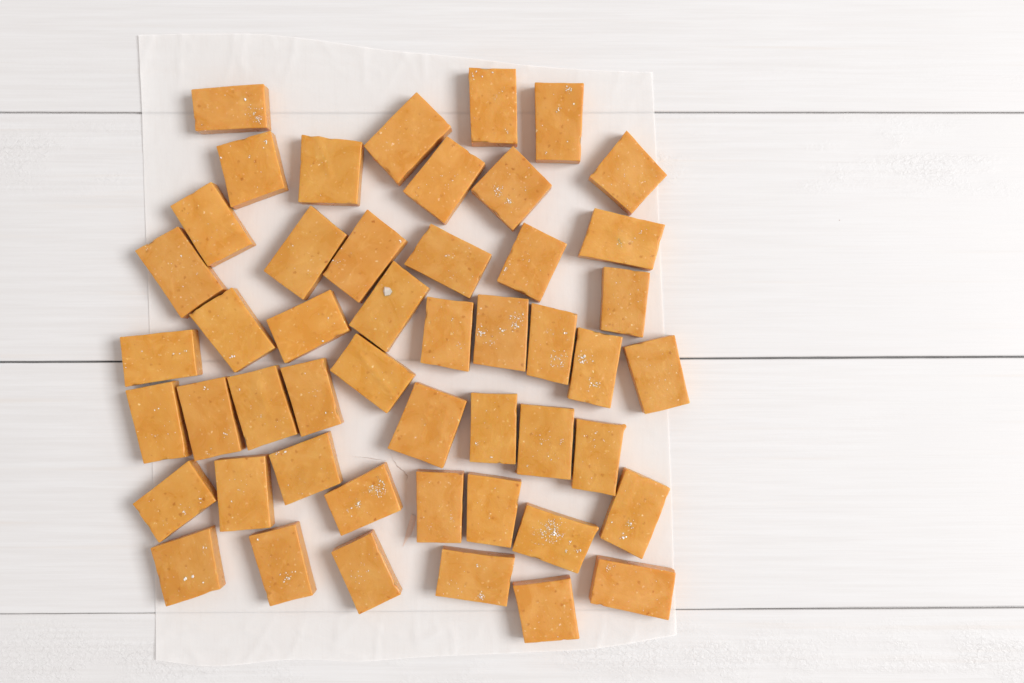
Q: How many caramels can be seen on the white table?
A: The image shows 49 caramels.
